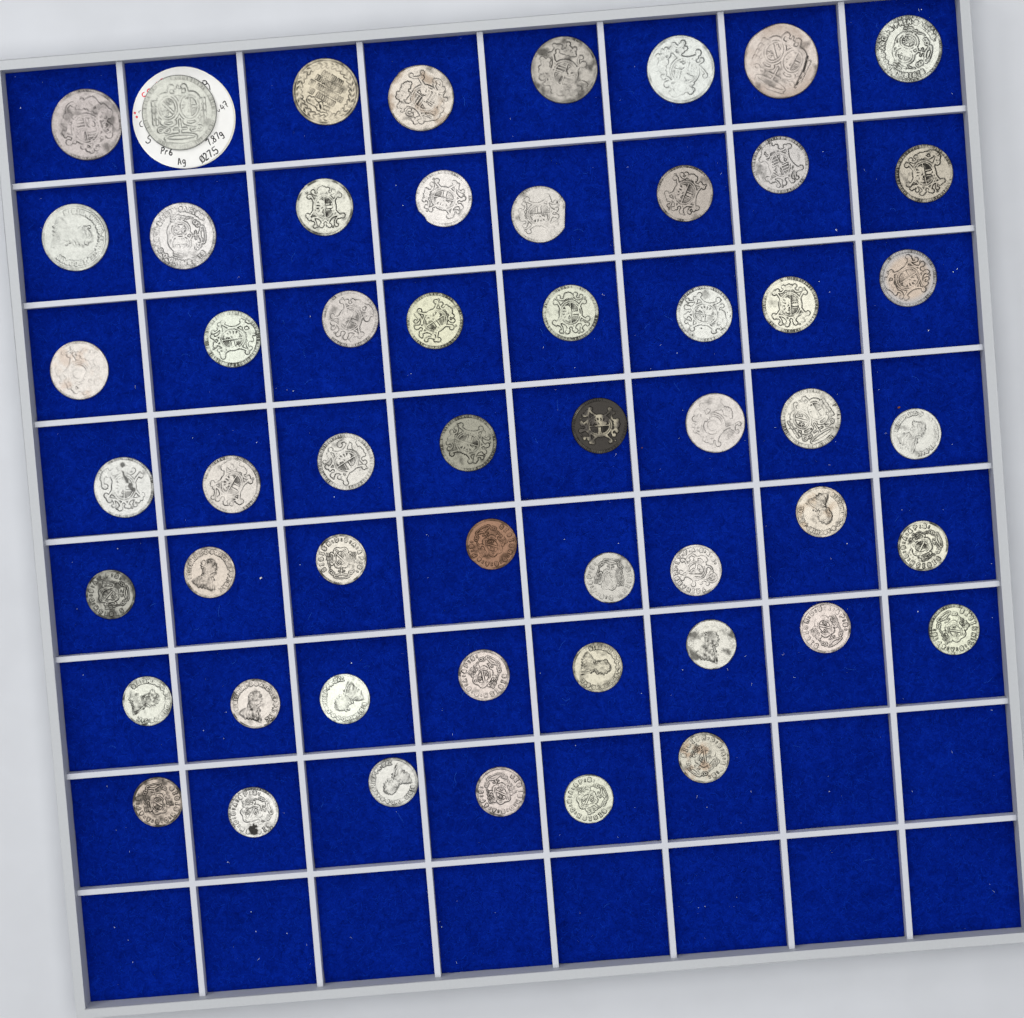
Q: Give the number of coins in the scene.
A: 54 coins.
